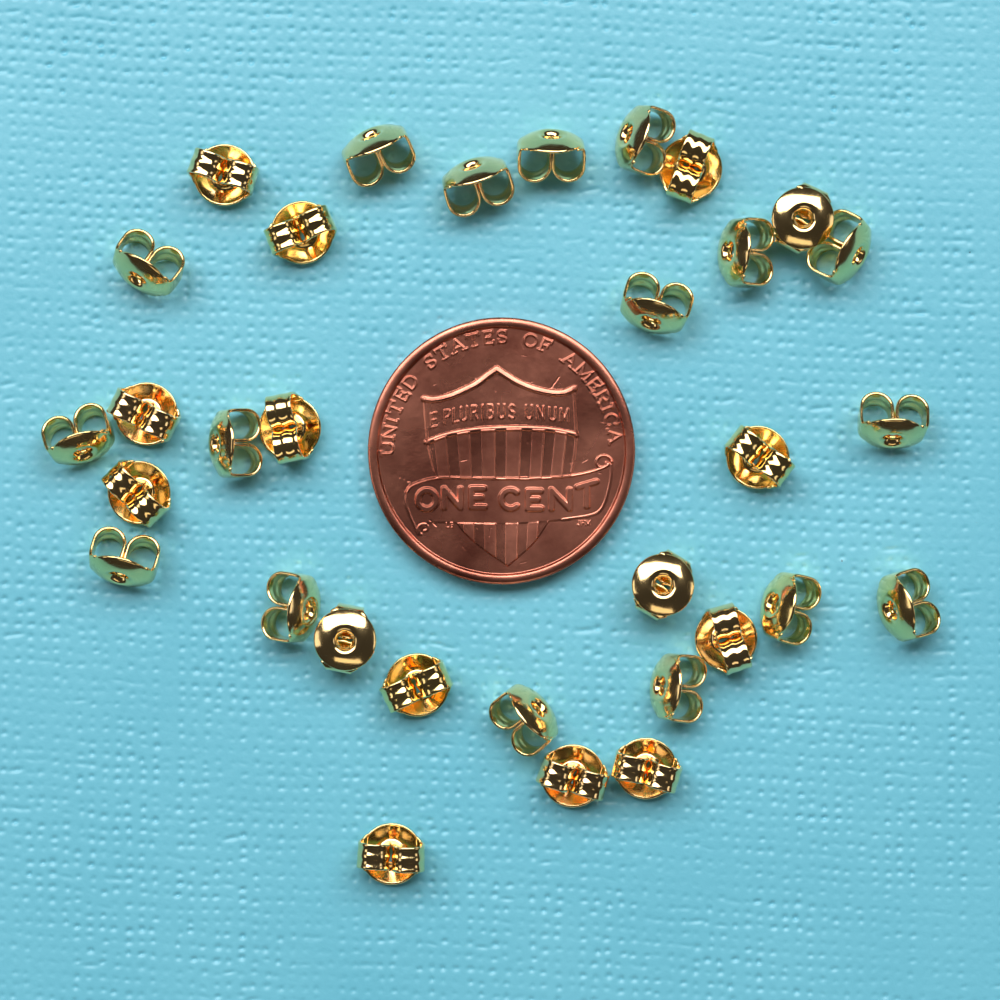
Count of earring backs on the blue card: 32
